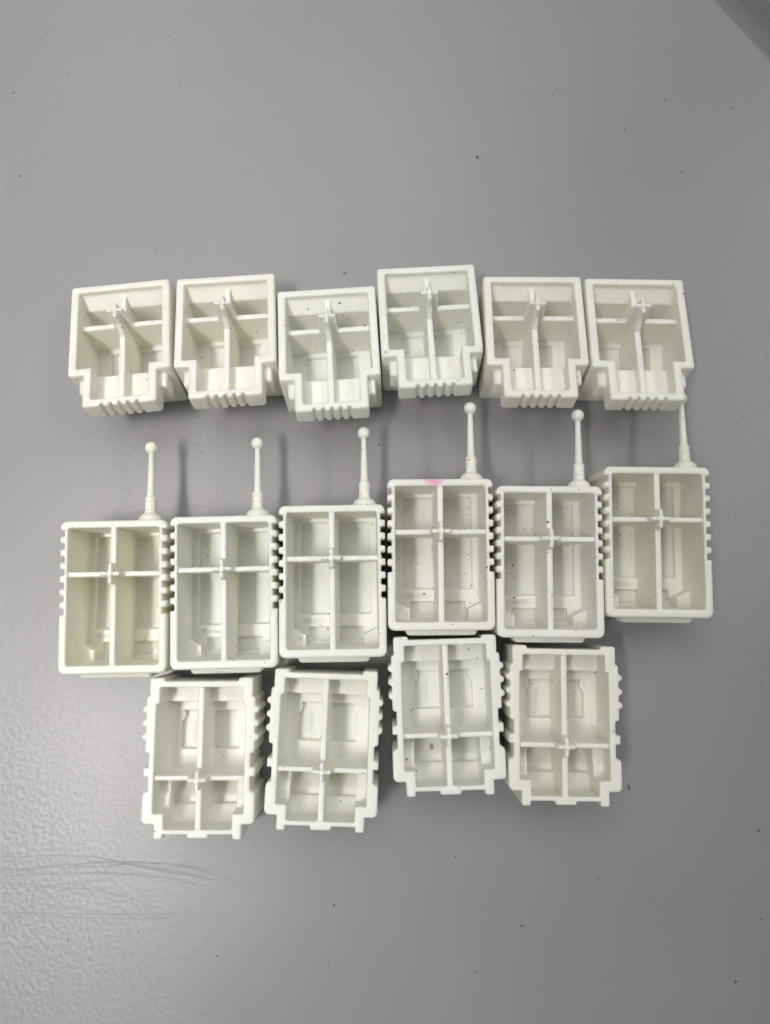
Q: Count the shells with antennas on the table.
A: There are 6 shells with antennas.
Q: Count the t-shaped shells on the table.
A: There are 6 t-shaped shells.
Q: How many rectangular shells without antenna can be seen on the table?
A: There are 4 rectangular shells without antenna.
